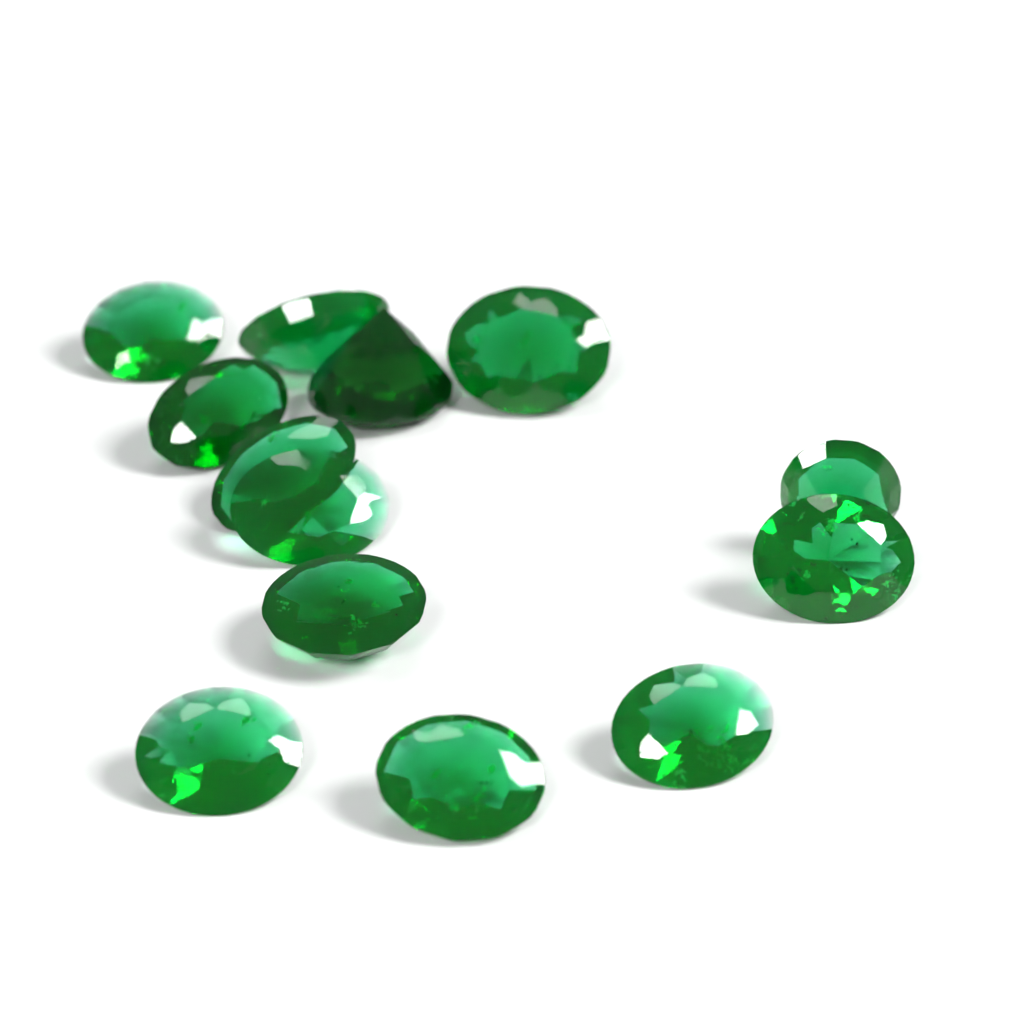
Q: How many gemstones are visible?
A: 13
